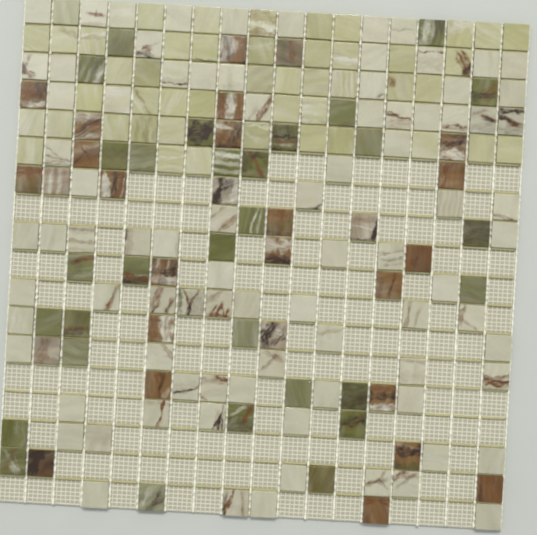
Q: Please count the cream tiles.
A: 50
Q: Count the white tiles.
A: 82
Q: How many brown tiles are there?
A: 28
